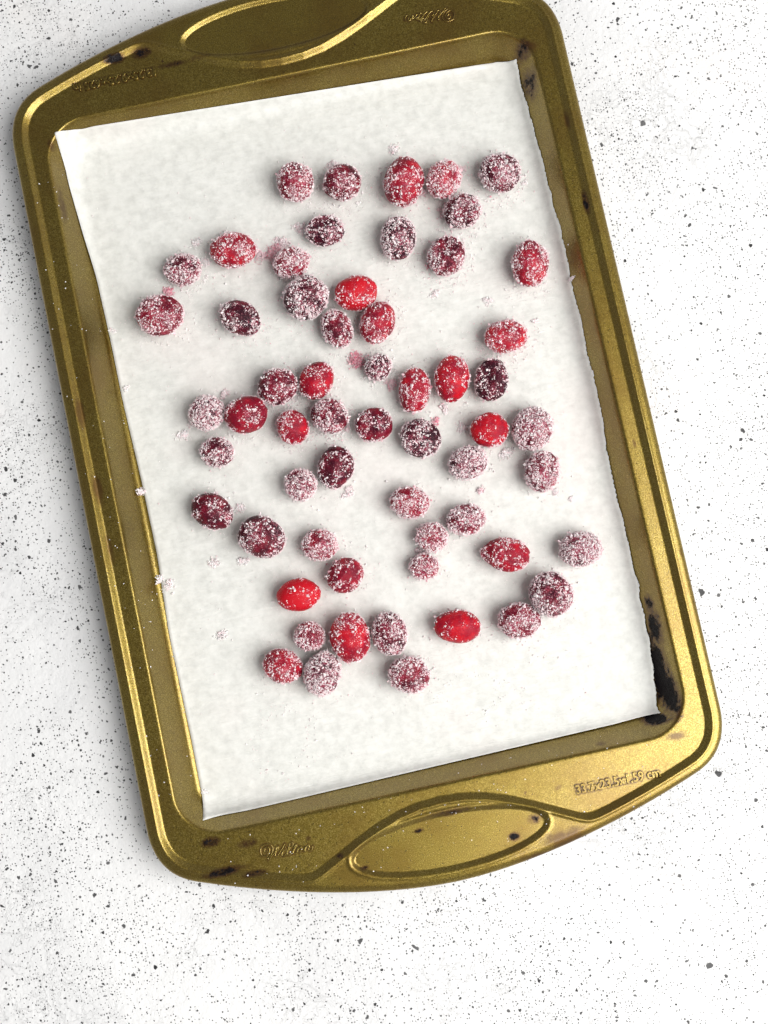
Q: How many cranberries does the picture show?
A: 59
